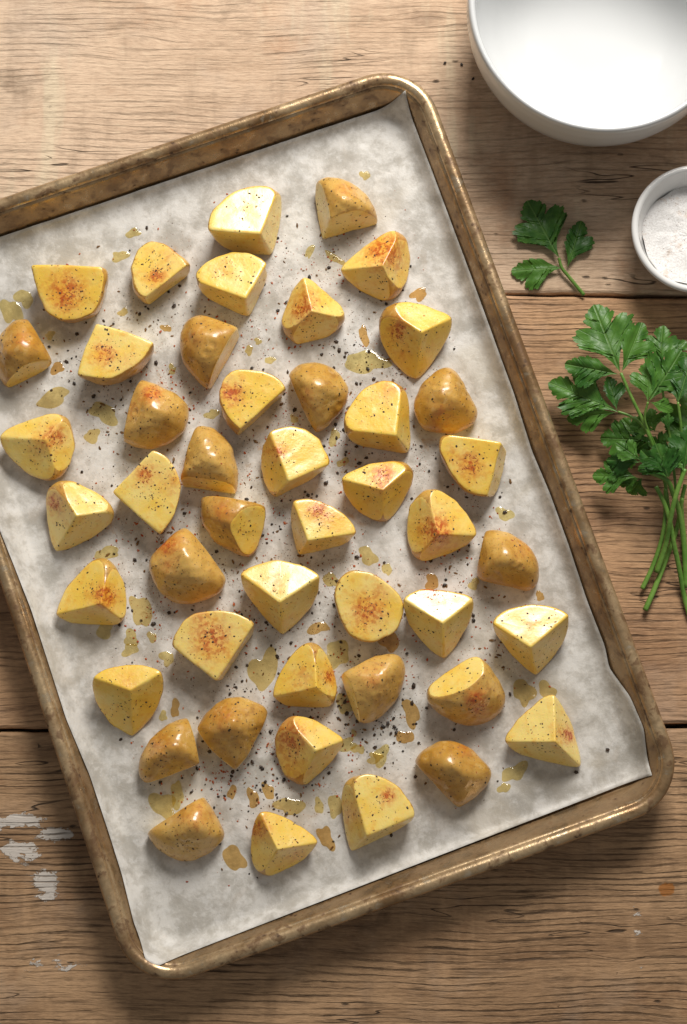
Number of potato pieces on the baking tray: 46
